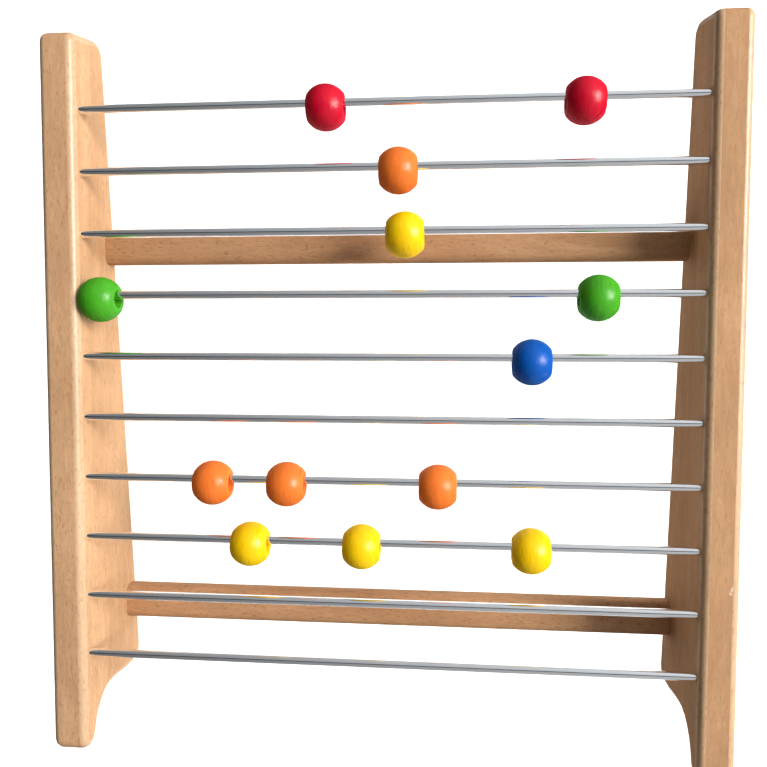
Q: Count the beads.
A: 13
